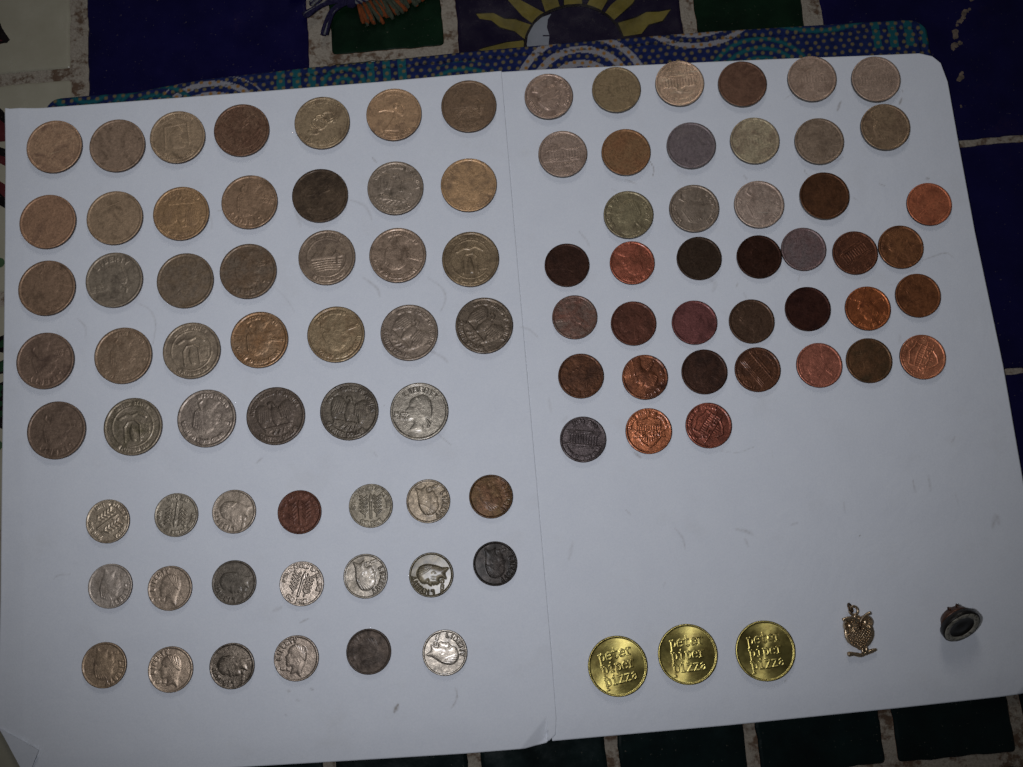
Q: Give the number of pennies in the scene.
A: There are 25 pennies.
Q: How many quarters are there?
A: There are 34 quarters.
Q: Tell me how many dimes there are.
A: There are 20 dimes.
